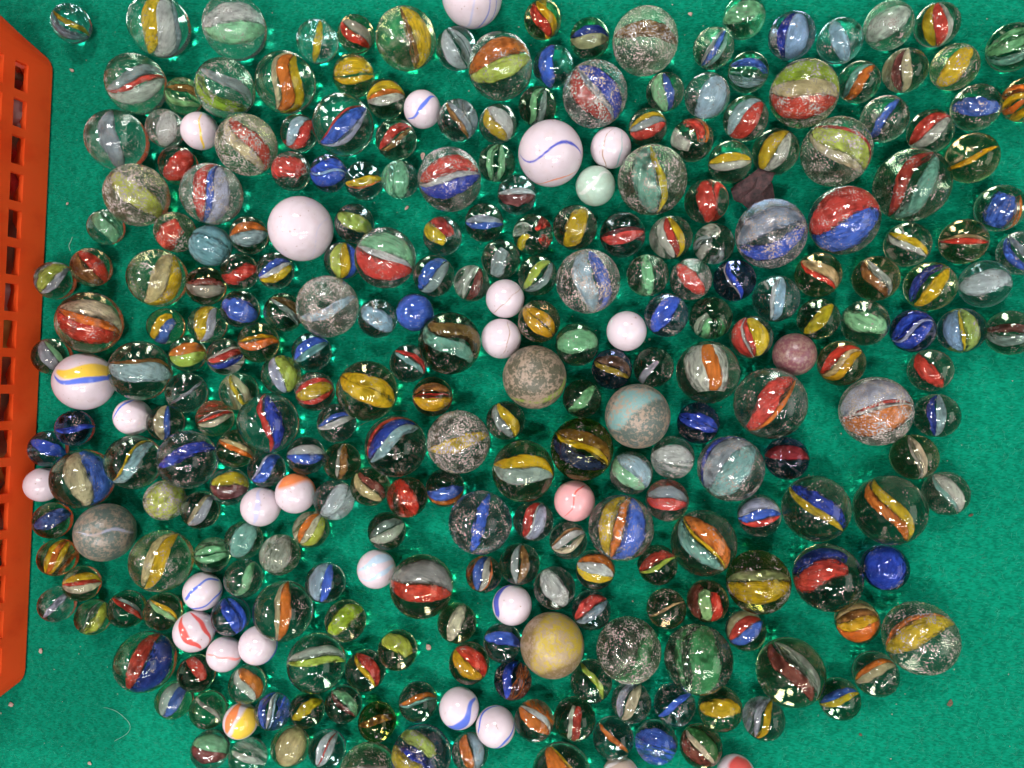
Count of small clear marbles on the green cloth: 200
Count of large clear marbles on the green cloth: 60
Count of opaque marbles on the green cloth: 32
